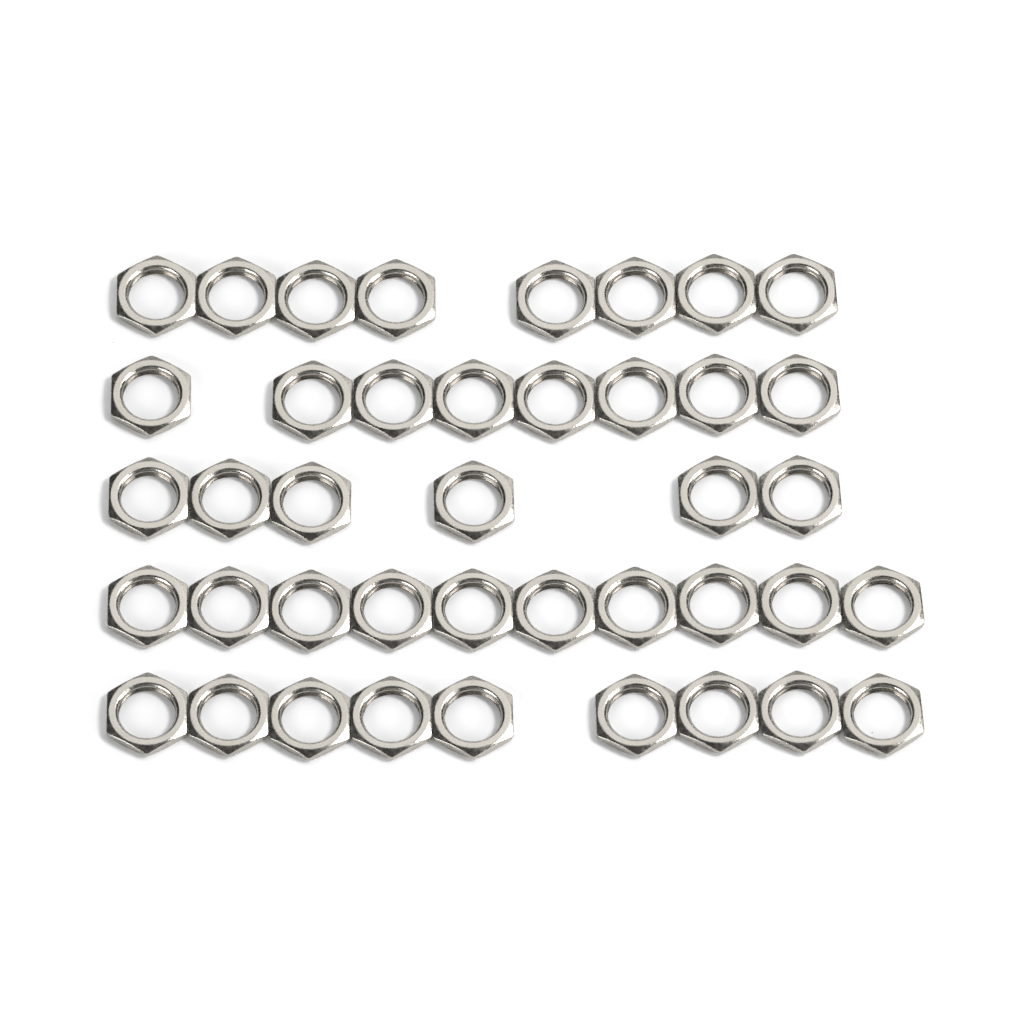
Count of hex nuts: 41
